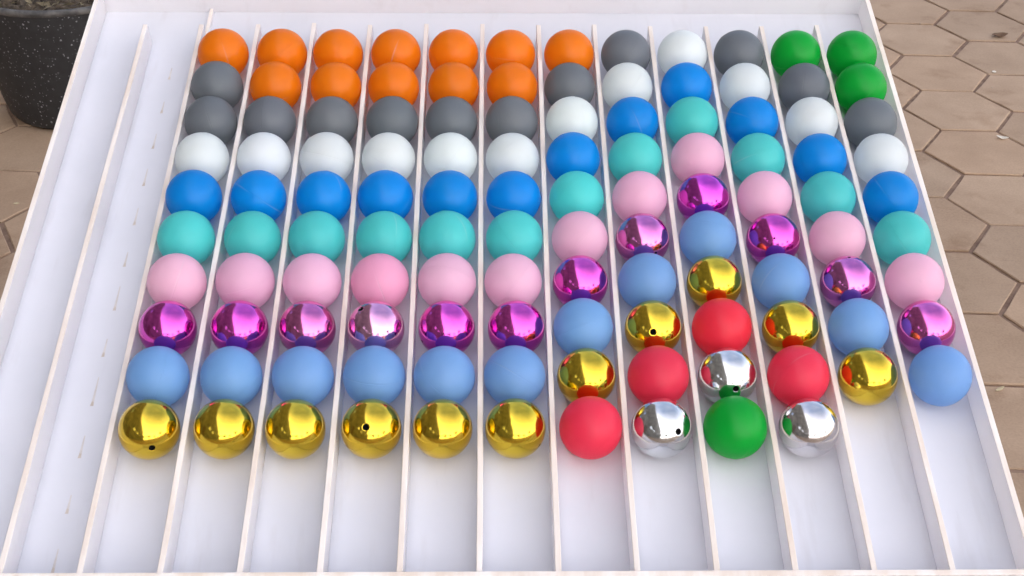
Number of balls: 118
